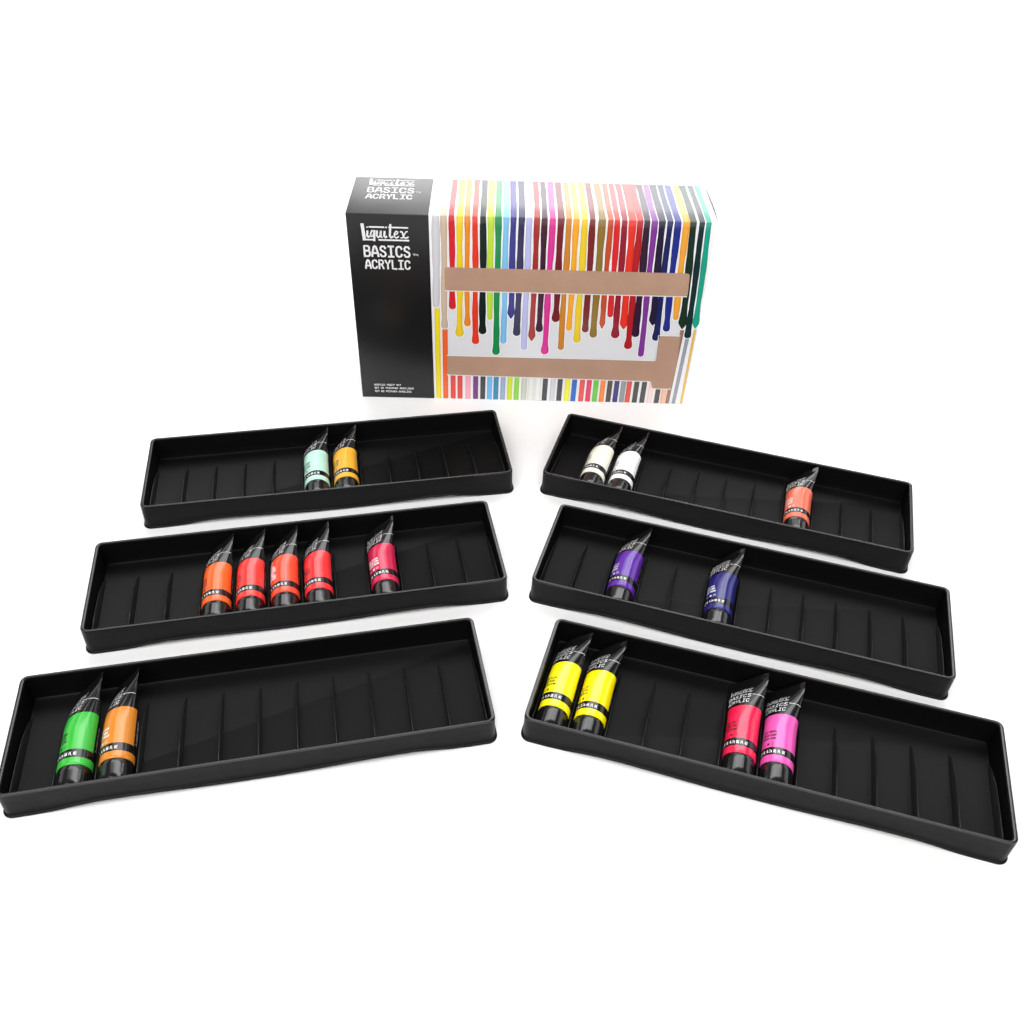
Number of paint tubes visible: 18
